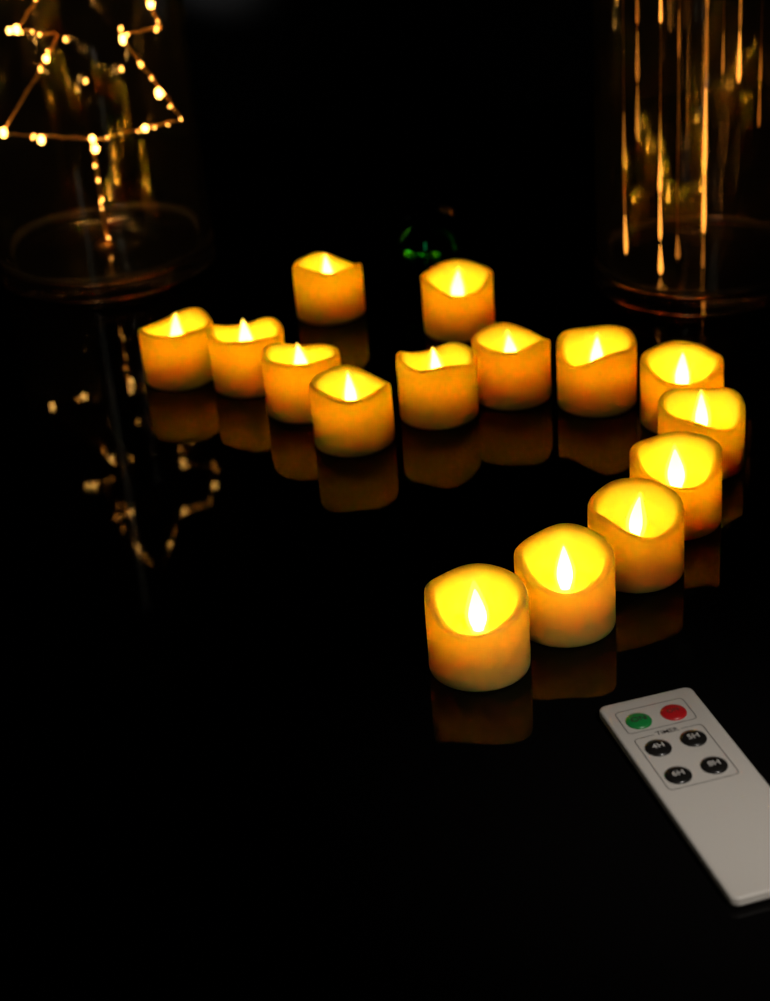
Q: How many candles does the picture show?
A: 15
